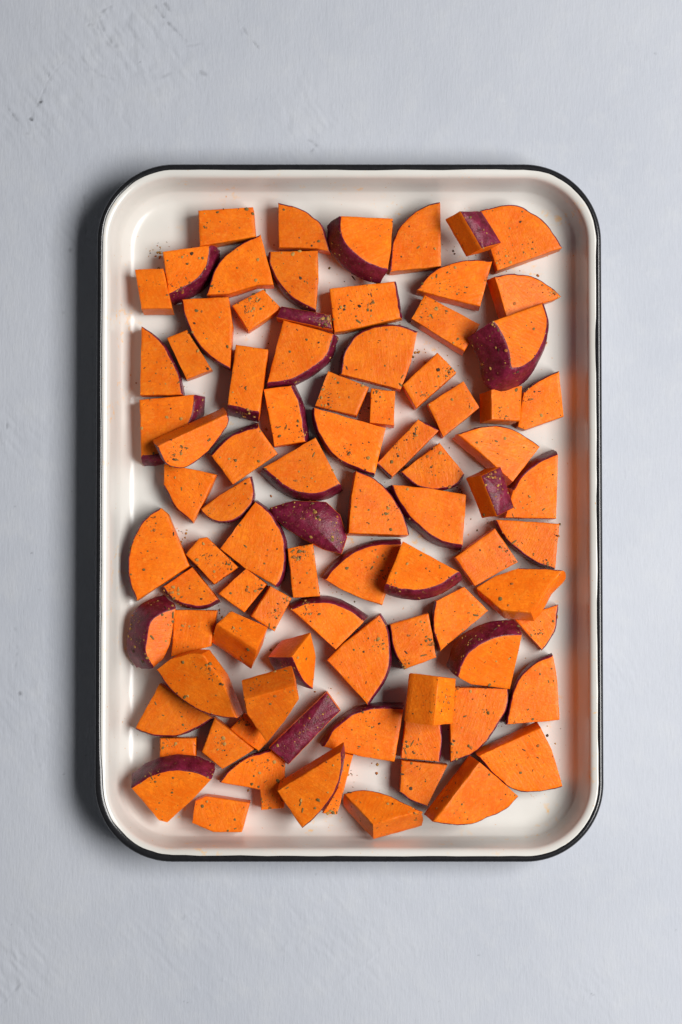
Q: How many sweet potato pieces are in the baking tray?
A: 88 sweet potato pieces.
